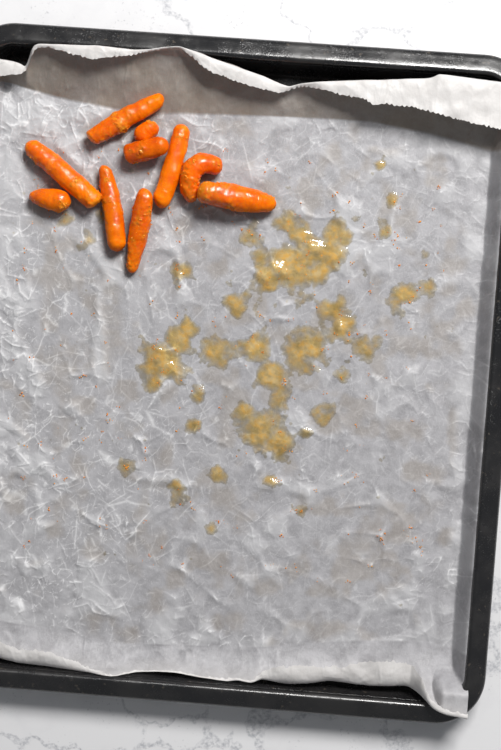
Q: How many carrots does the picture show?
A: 10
